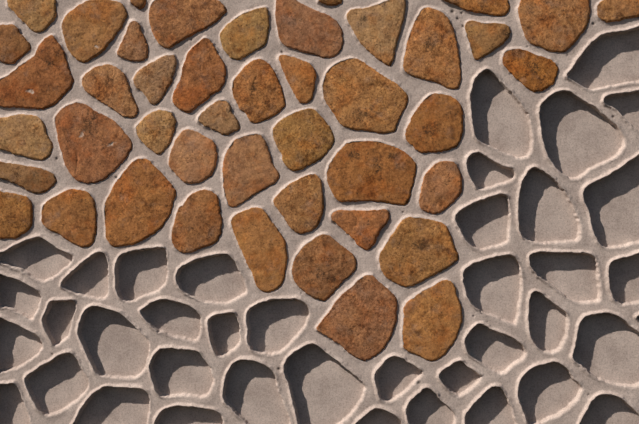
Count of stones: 45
